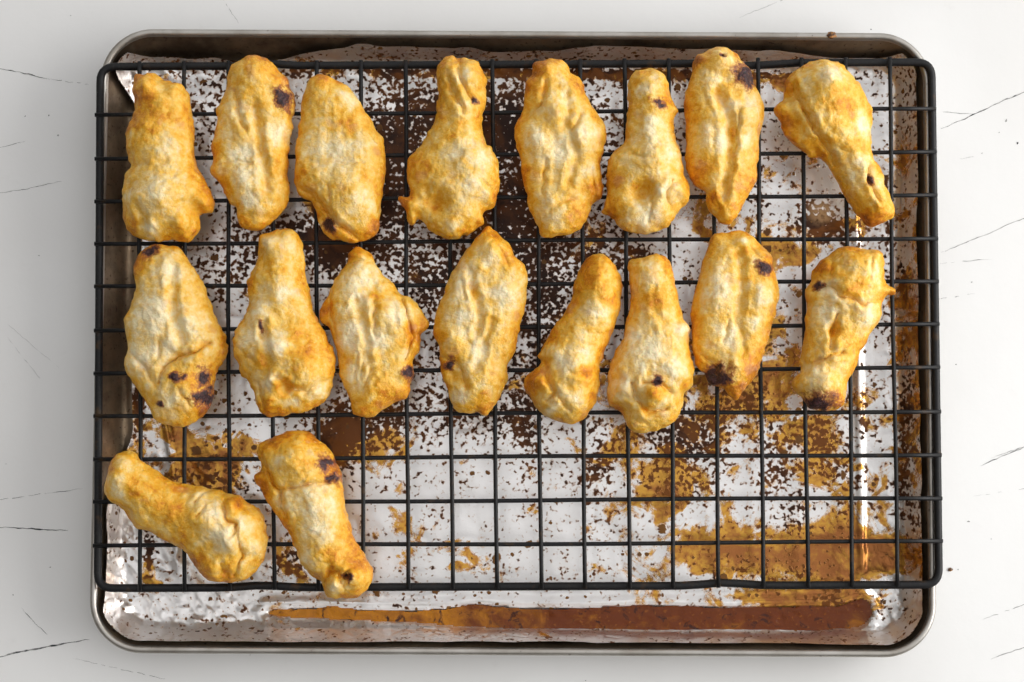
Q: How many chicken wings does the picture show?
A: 18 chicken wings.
